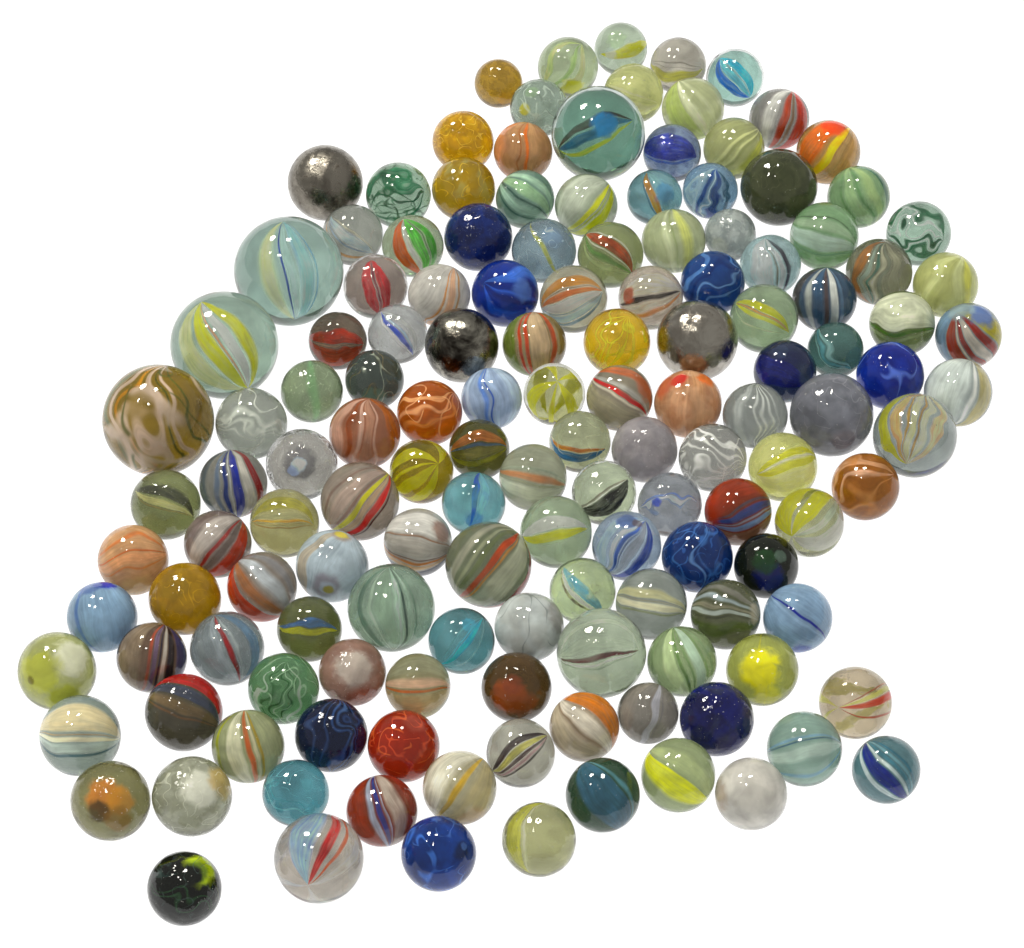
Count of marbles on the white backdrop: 143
